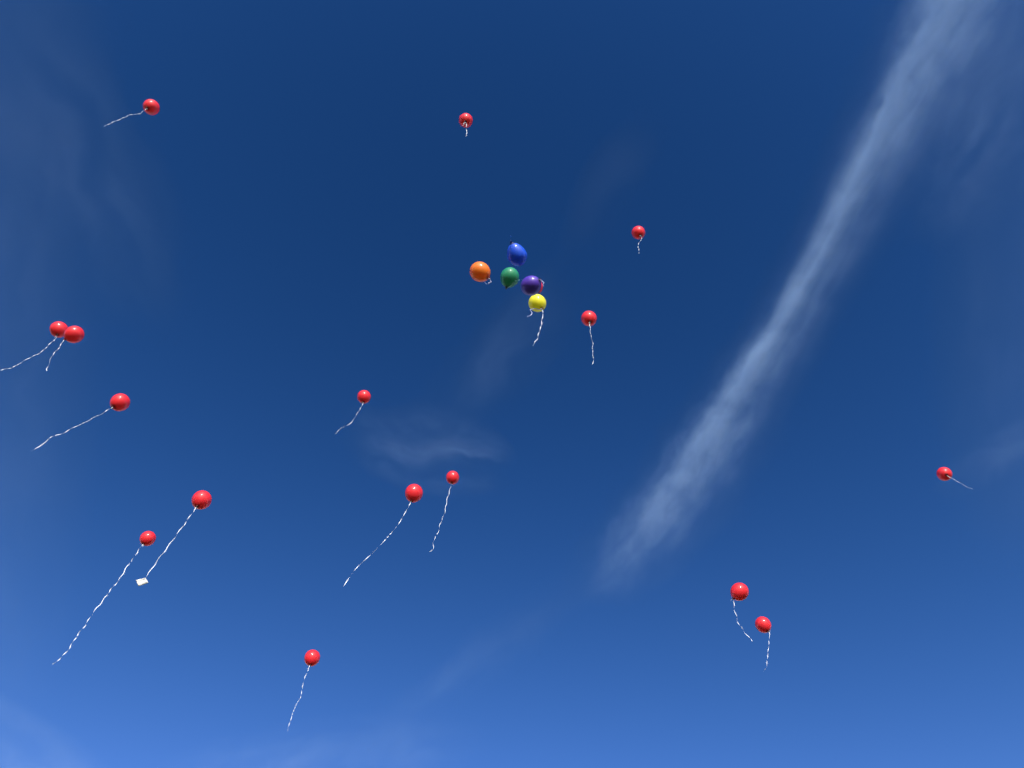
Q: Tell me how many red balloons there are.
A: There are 17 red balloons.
